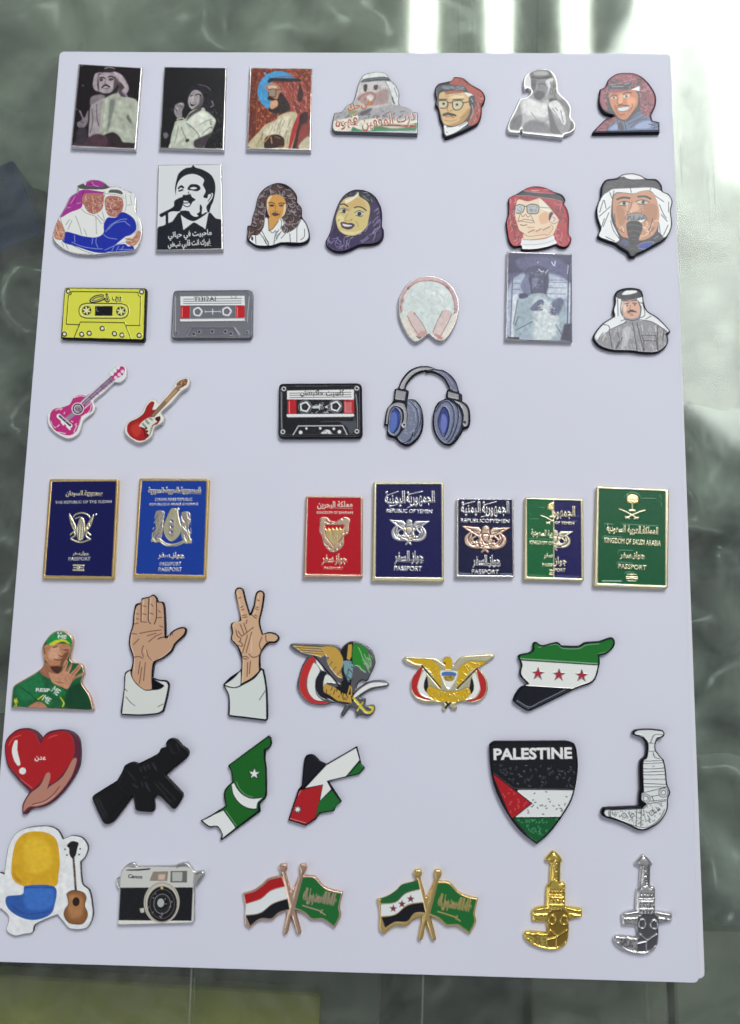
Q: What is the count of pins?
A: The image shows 47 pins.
